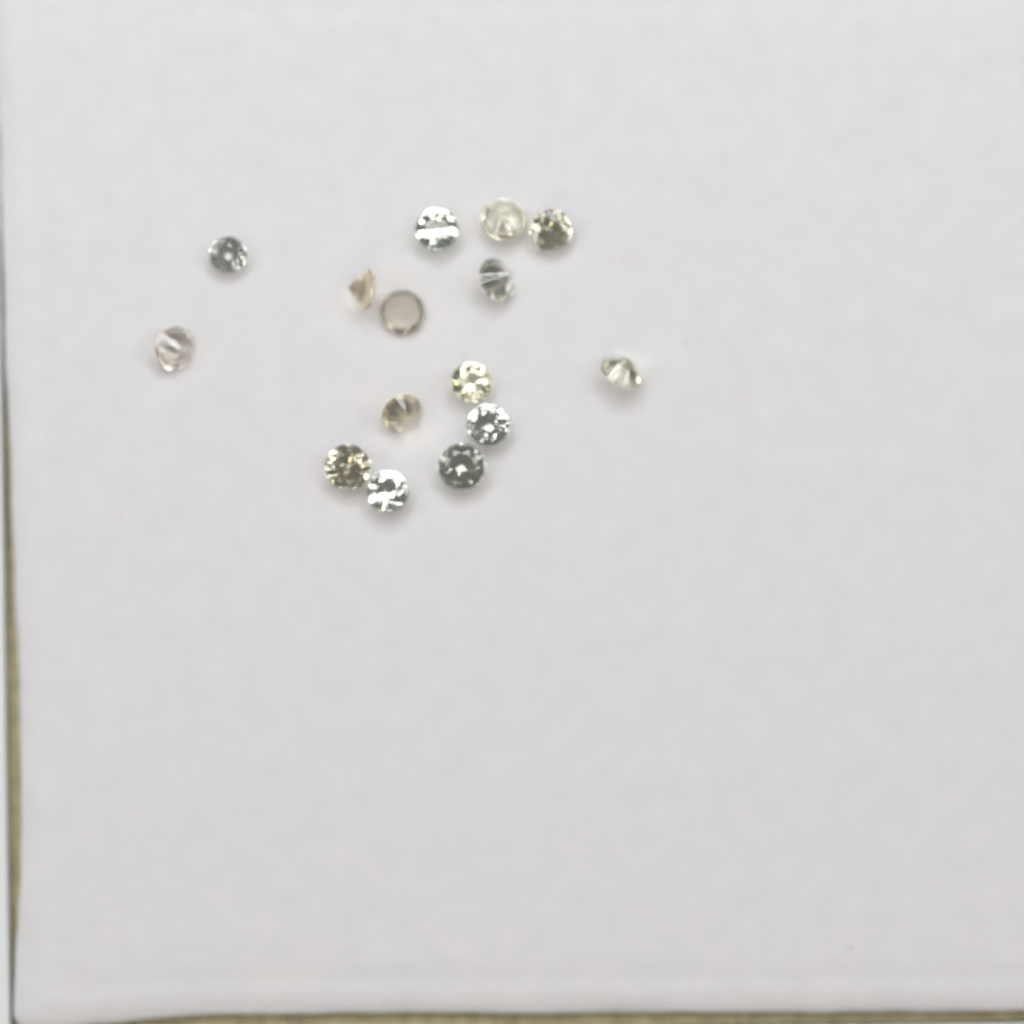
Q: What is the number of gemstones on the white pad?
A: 15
